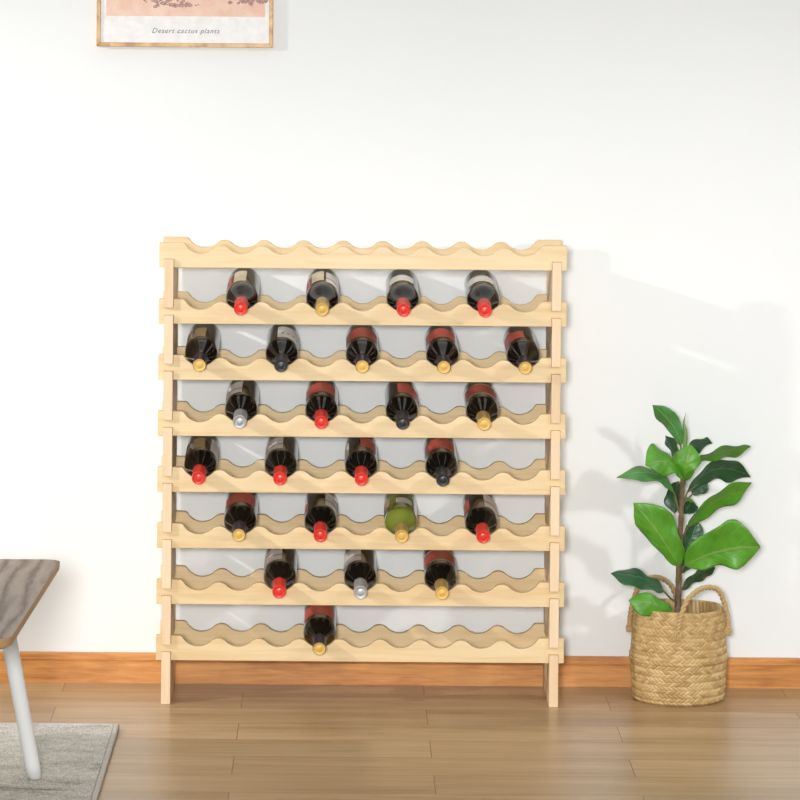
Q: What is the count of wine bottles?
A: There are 25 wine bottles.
